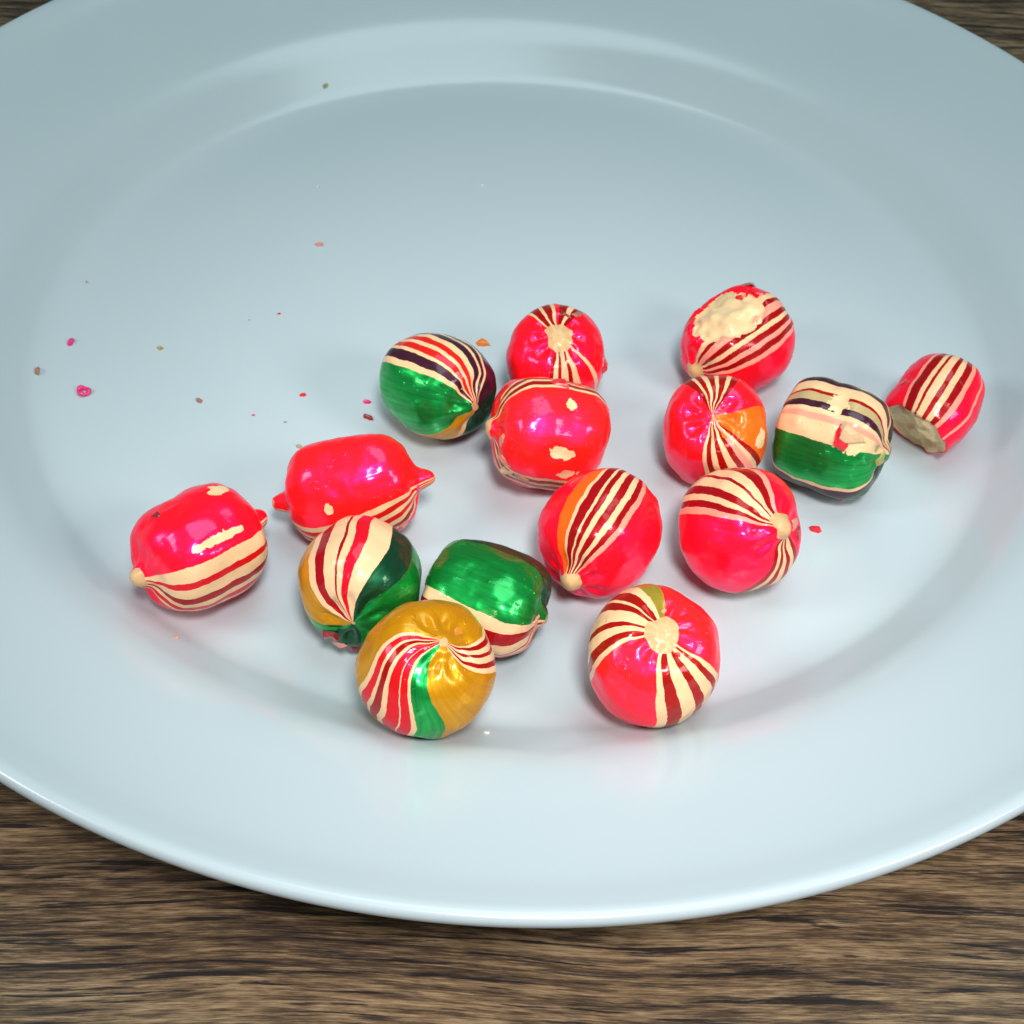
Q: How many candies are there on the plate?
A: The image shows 15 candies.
